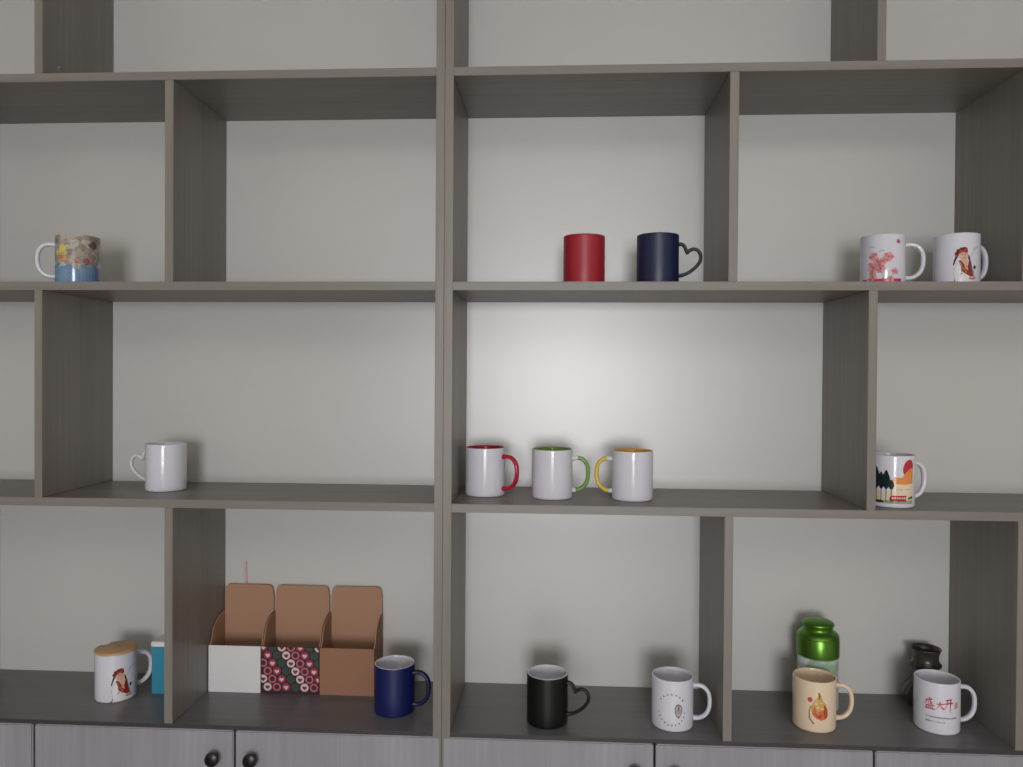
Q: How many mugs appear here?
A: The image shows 16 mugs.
